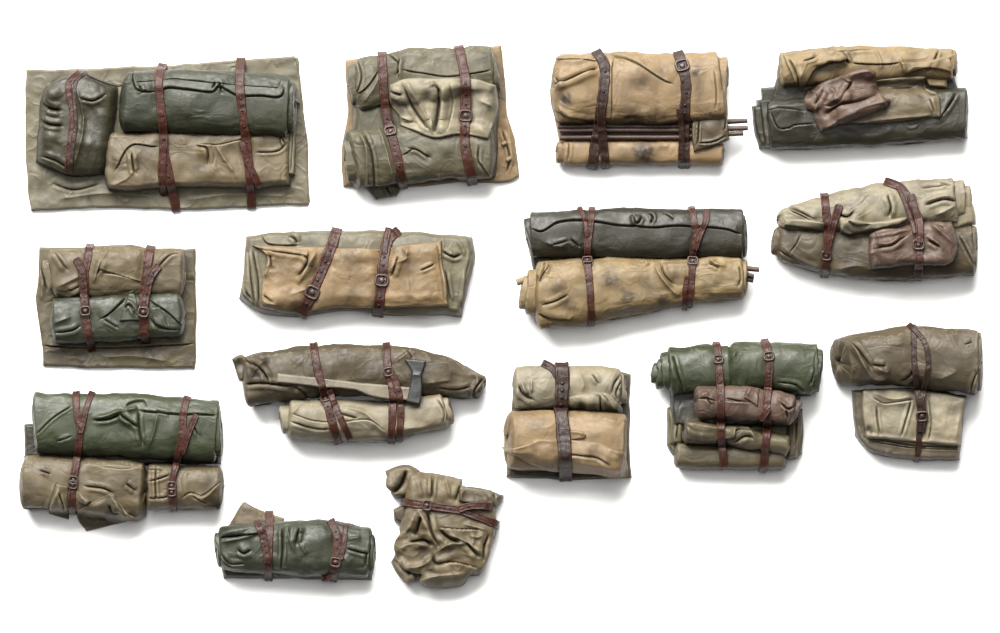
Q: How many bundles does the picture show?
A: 15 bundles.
